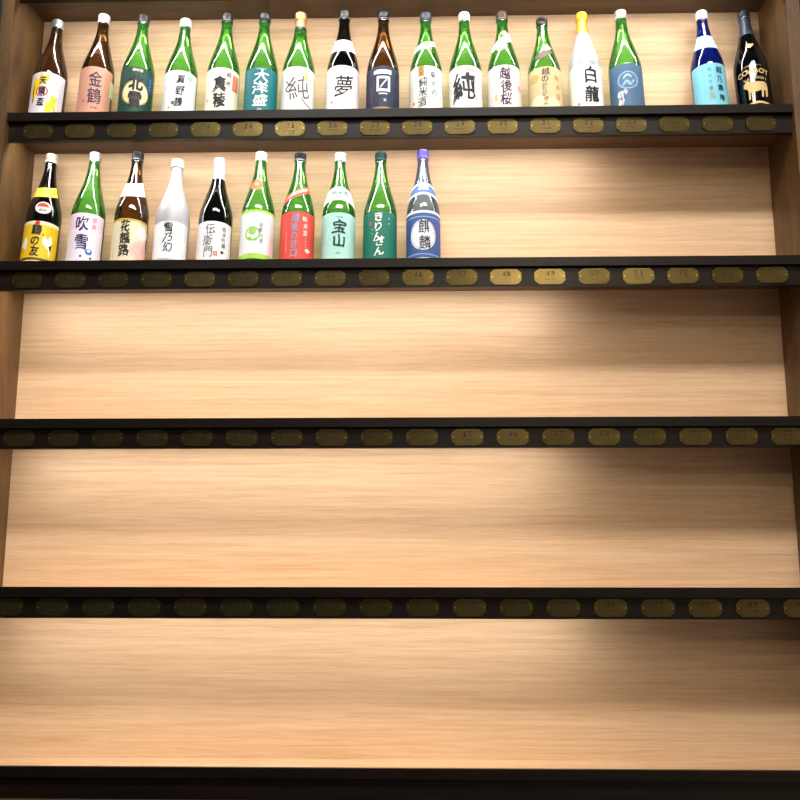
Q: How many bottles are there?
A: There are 27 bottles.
